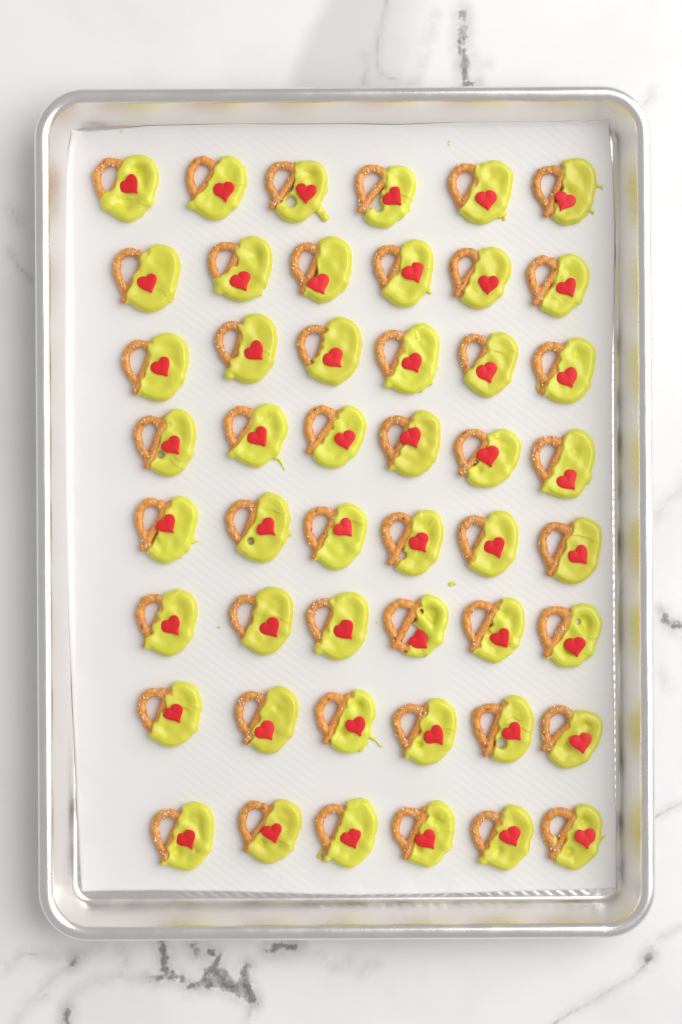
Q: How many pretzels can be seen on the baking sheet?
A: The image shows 48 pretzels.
